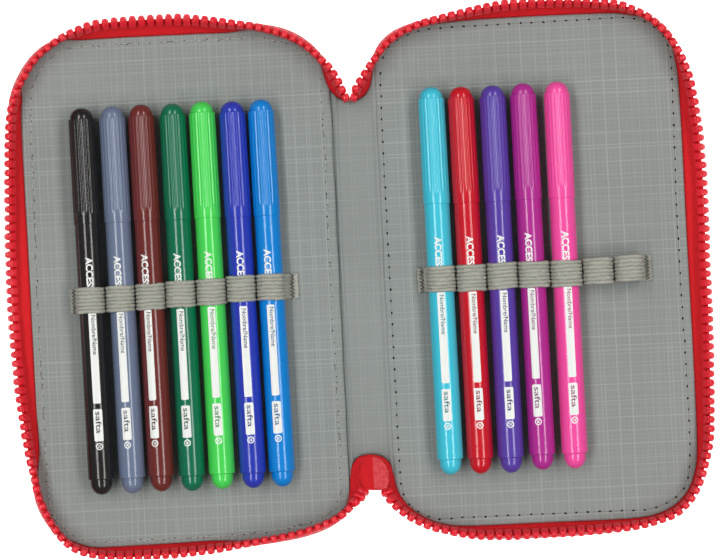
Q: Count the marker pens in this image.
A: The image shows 12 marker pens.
